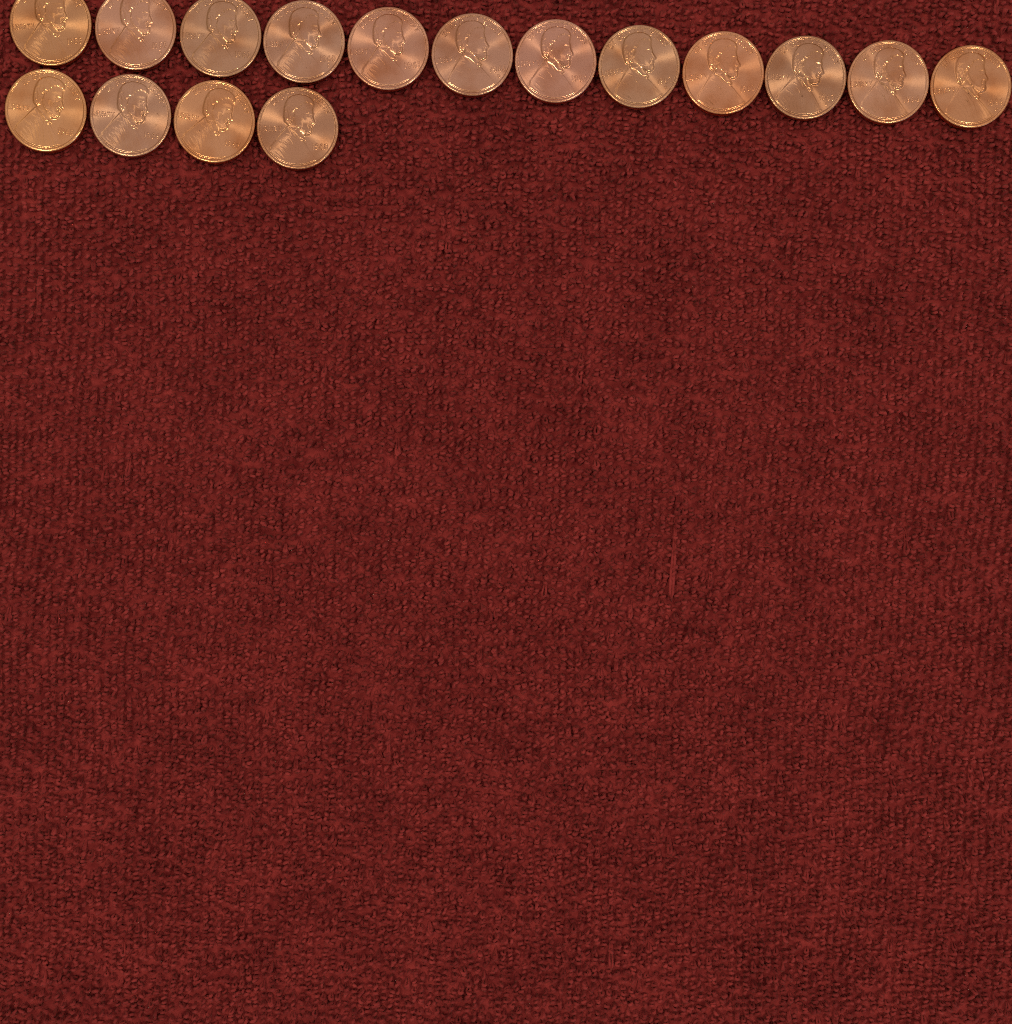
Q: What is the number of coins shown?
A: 16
